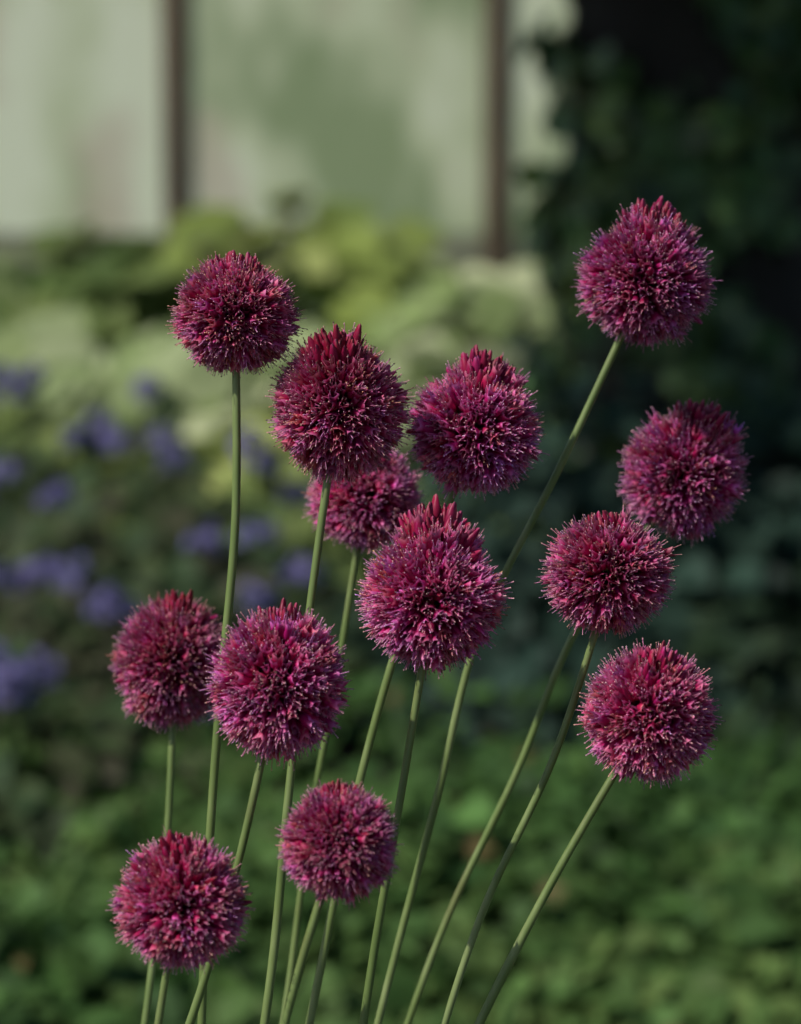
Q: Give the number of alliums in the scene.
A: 13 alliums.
